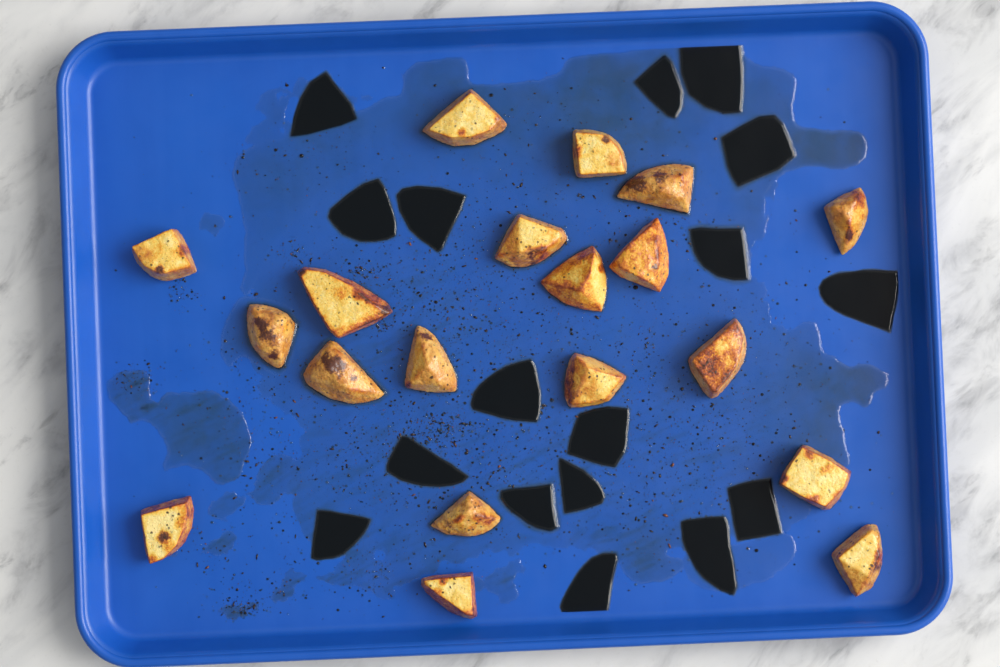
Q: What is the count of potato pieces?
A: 19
